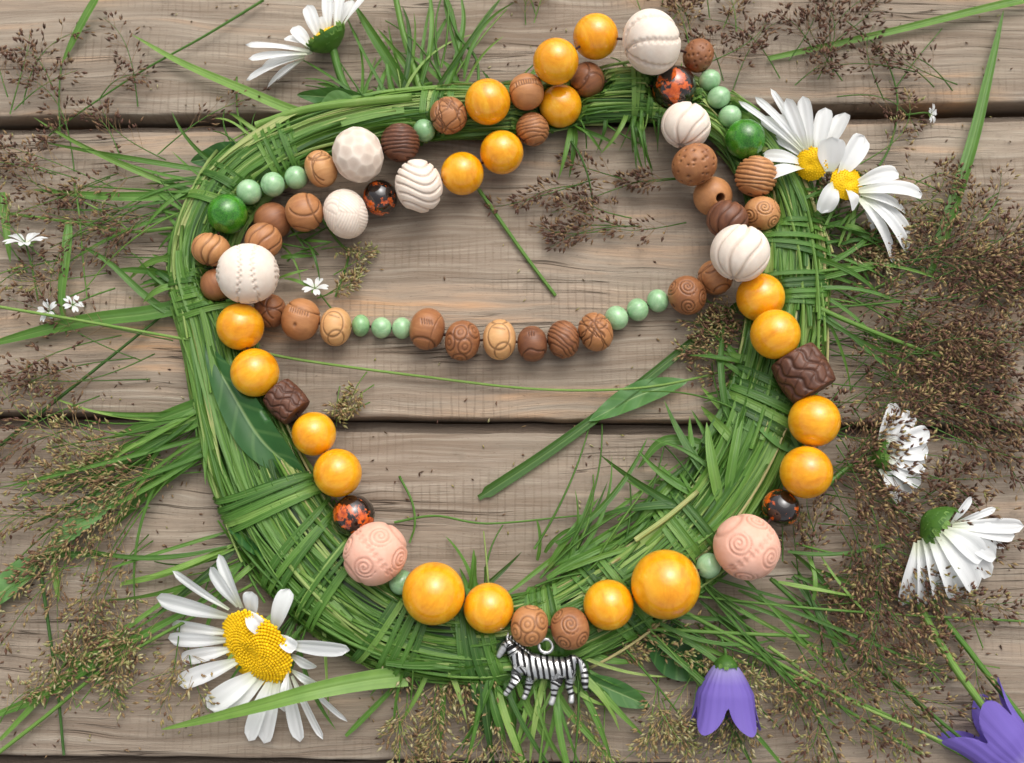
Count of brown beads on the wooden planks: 32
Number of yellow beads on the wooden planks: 18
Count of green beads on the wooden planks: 17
